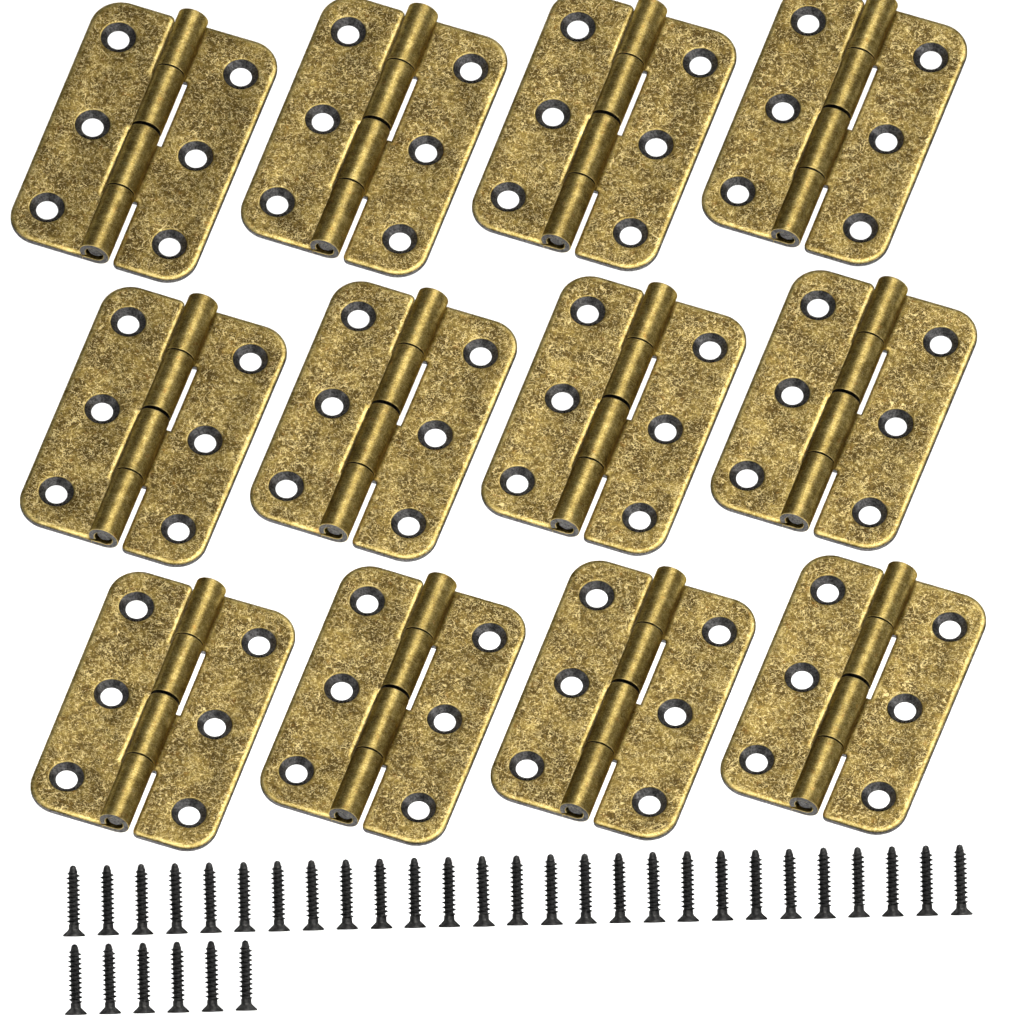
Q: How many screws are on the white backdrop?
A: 33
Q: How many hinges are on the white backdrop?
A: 12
